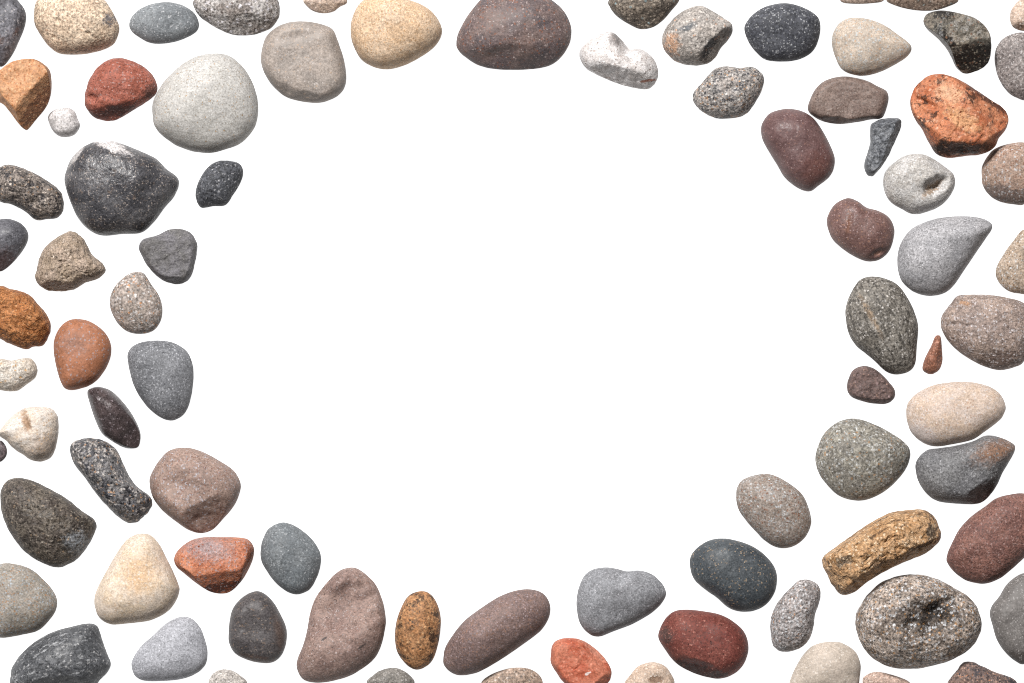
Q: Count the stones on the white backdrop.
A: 83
